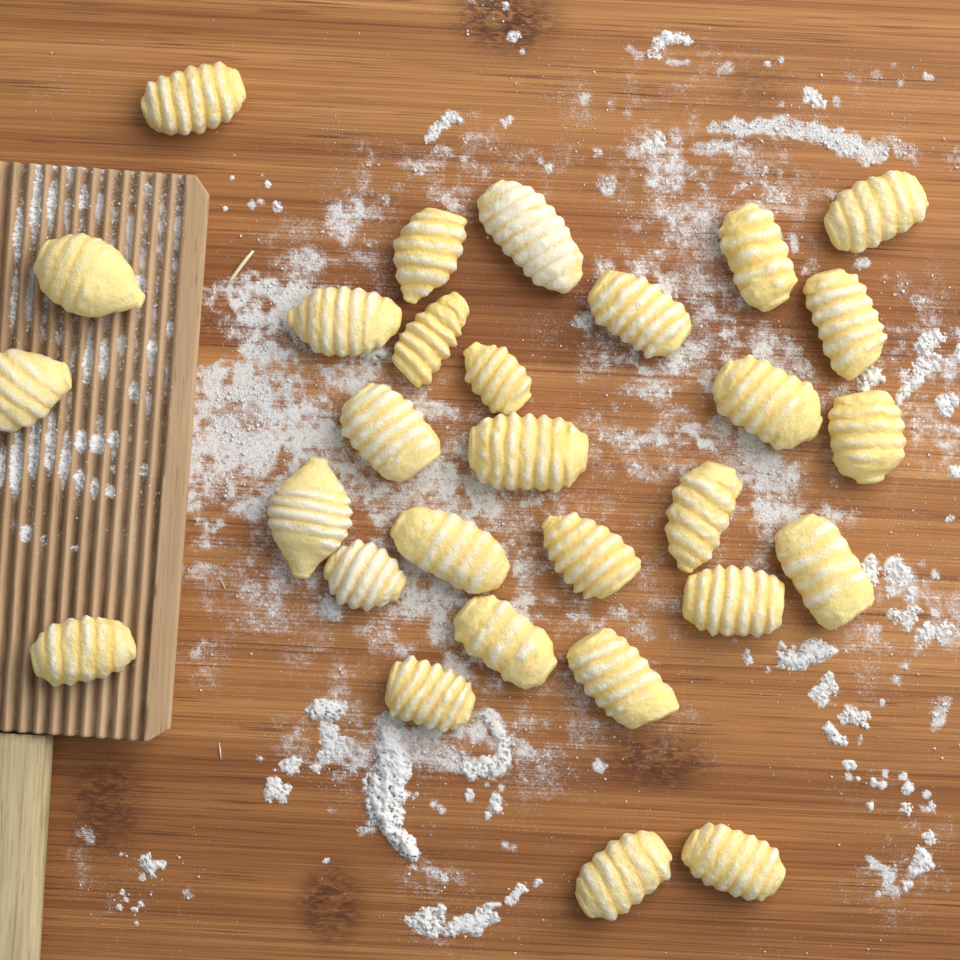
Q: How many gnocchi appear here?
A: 29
